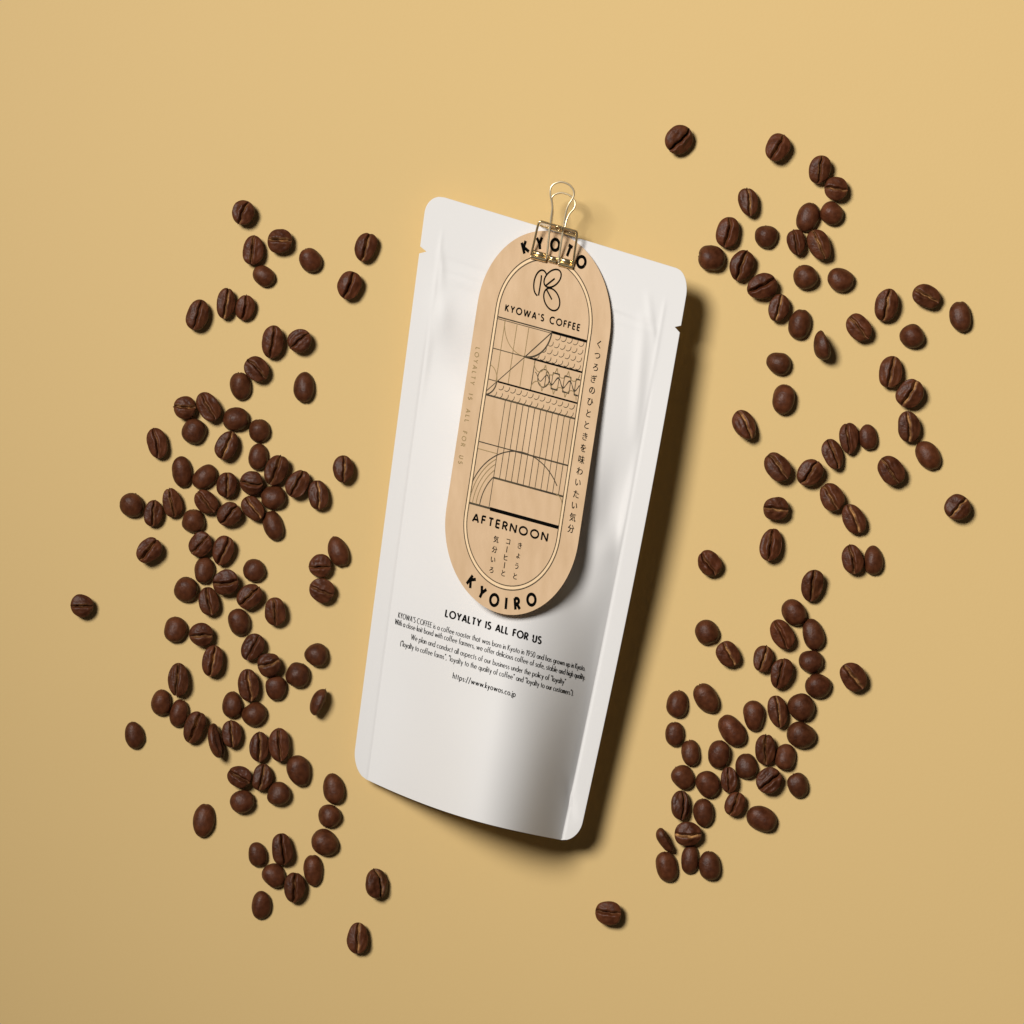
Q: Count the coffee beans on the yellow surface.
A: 177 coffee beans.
